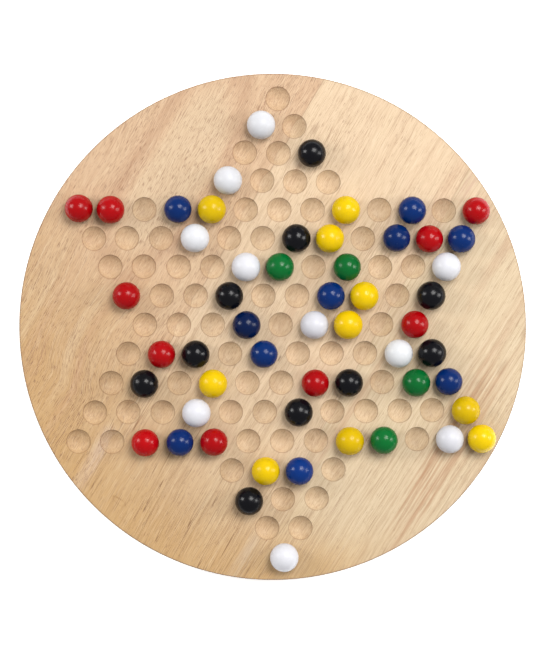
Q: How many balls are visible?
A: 54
